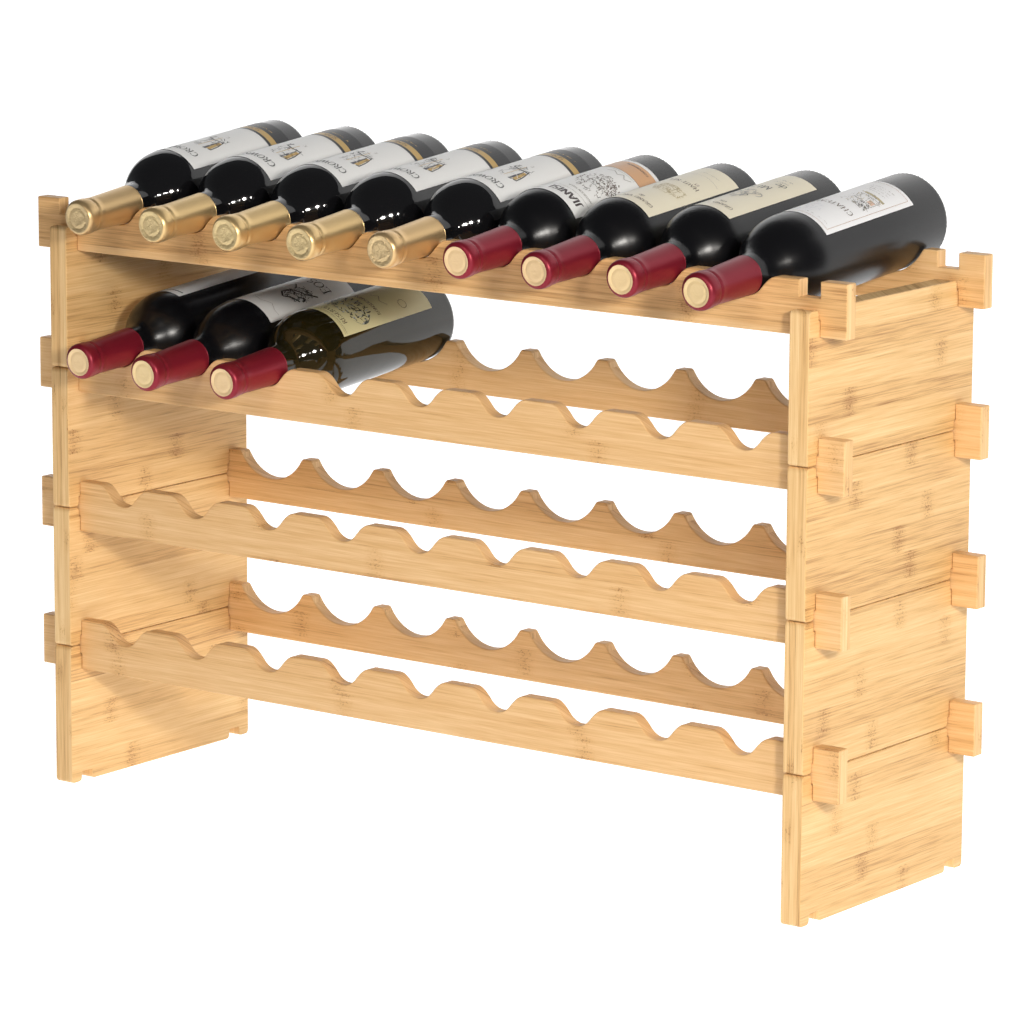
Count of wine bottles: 12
